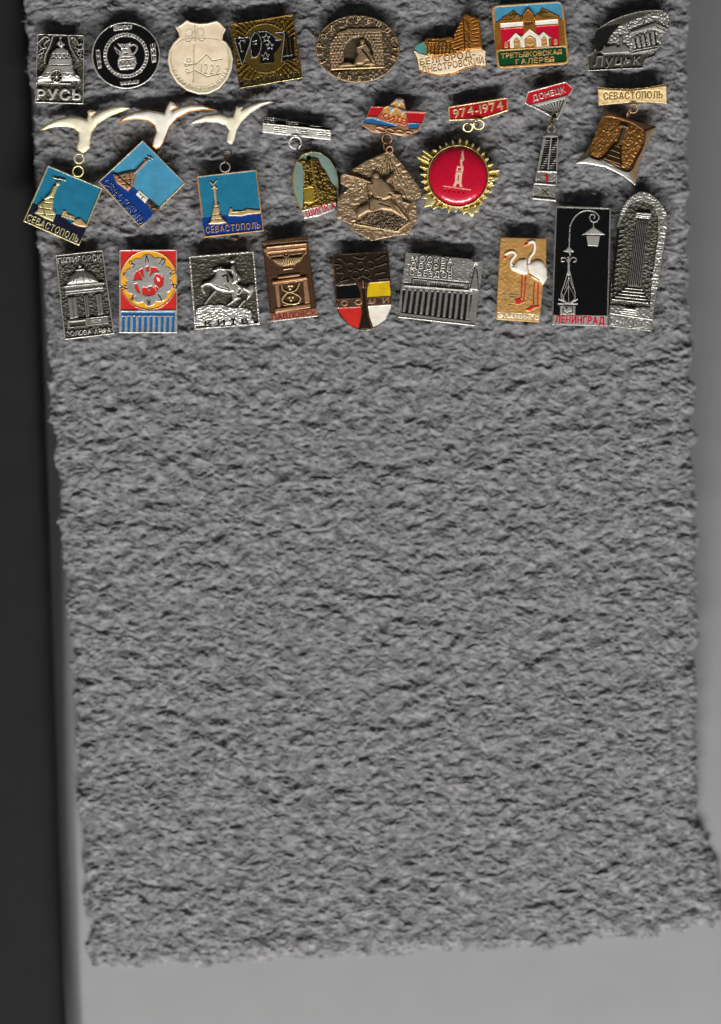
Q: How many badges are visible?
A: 25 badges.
